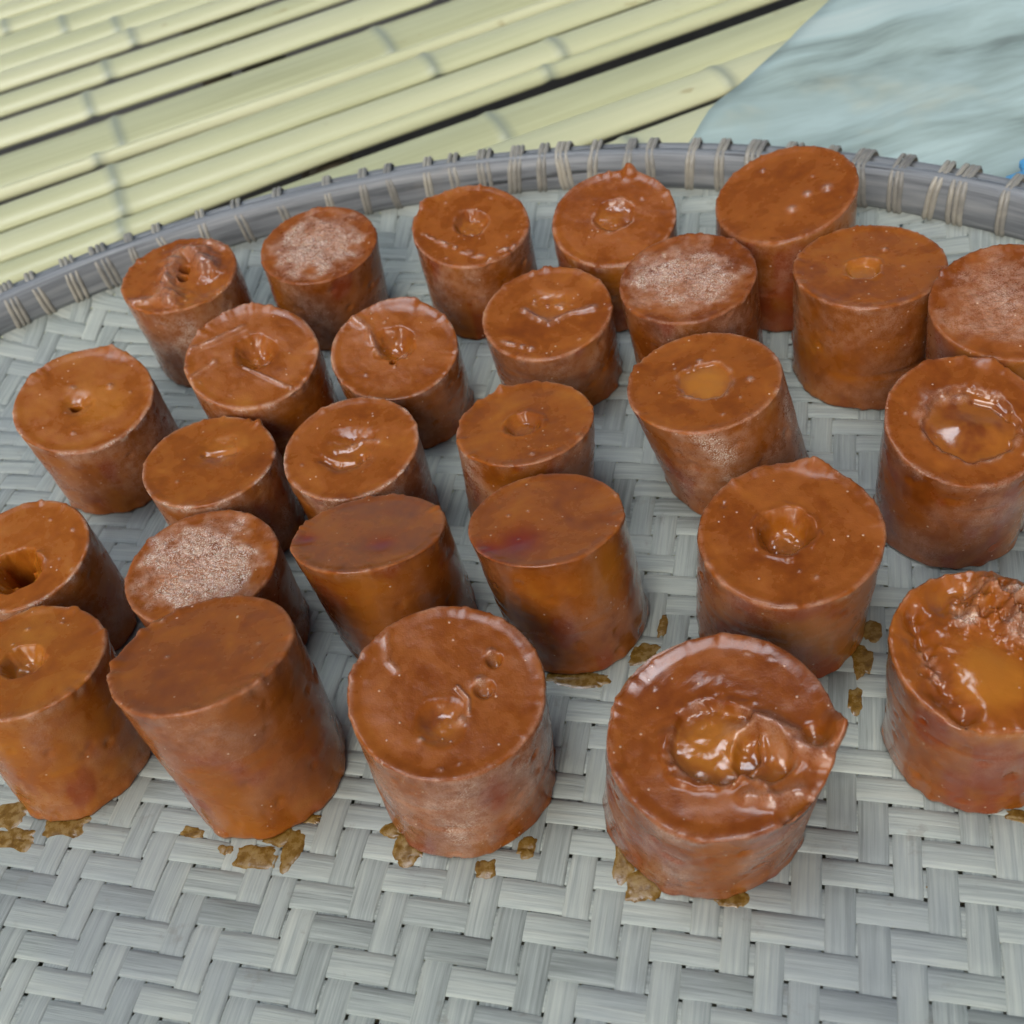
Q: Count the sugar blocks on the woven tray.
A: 27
